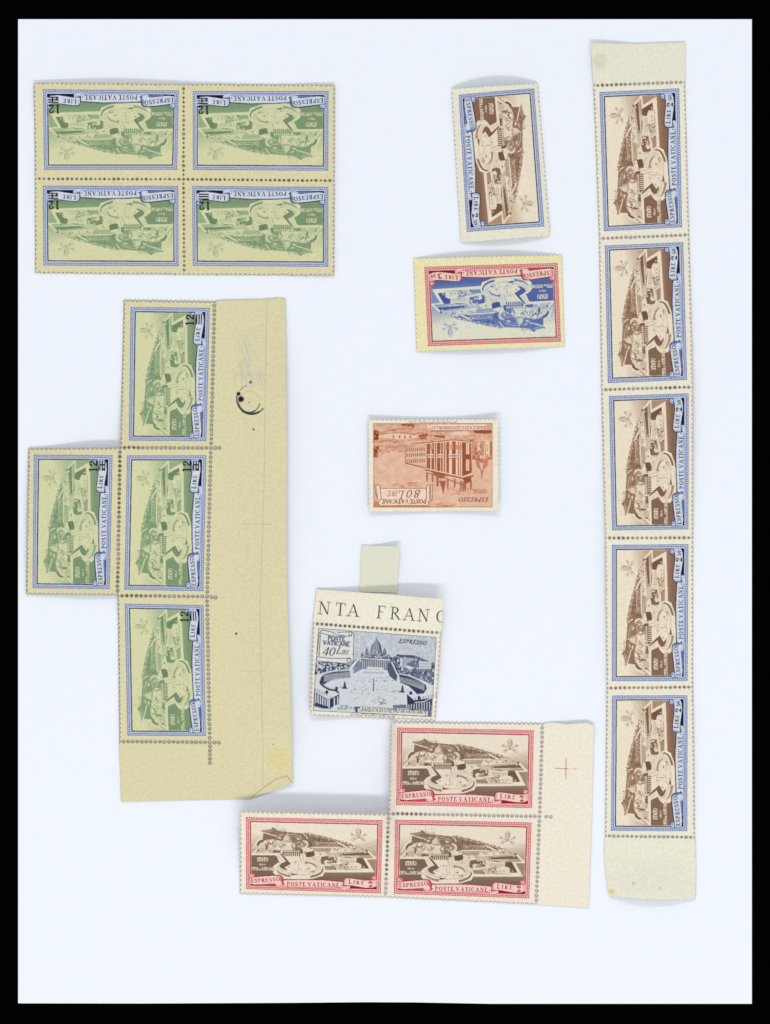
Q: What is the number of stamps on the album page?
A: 20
